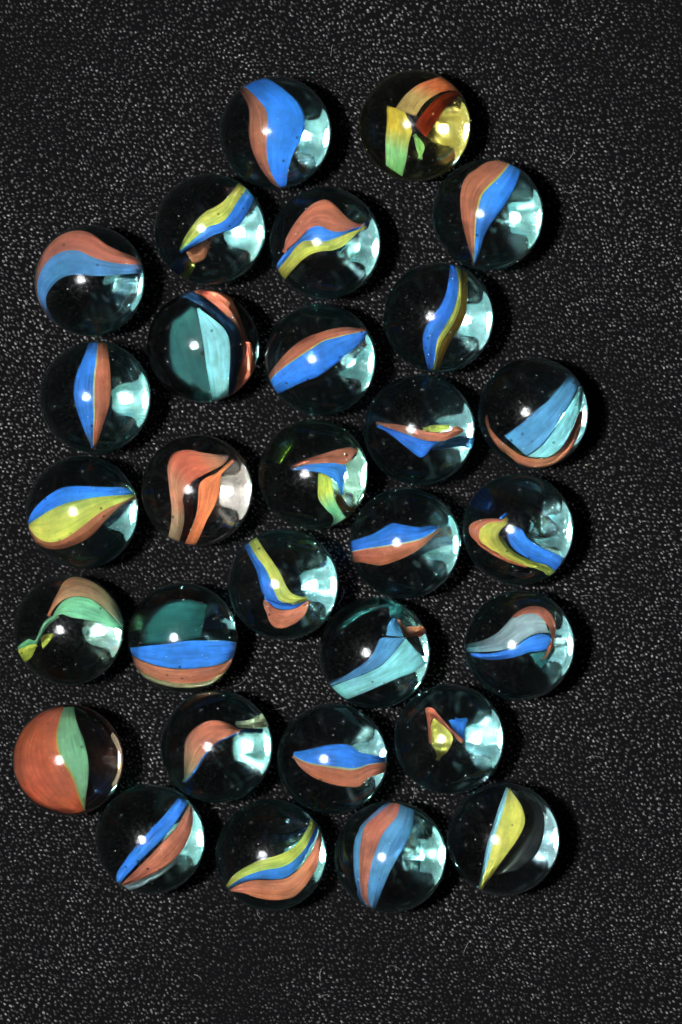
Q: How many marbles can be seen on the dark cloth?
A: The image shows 30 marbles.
